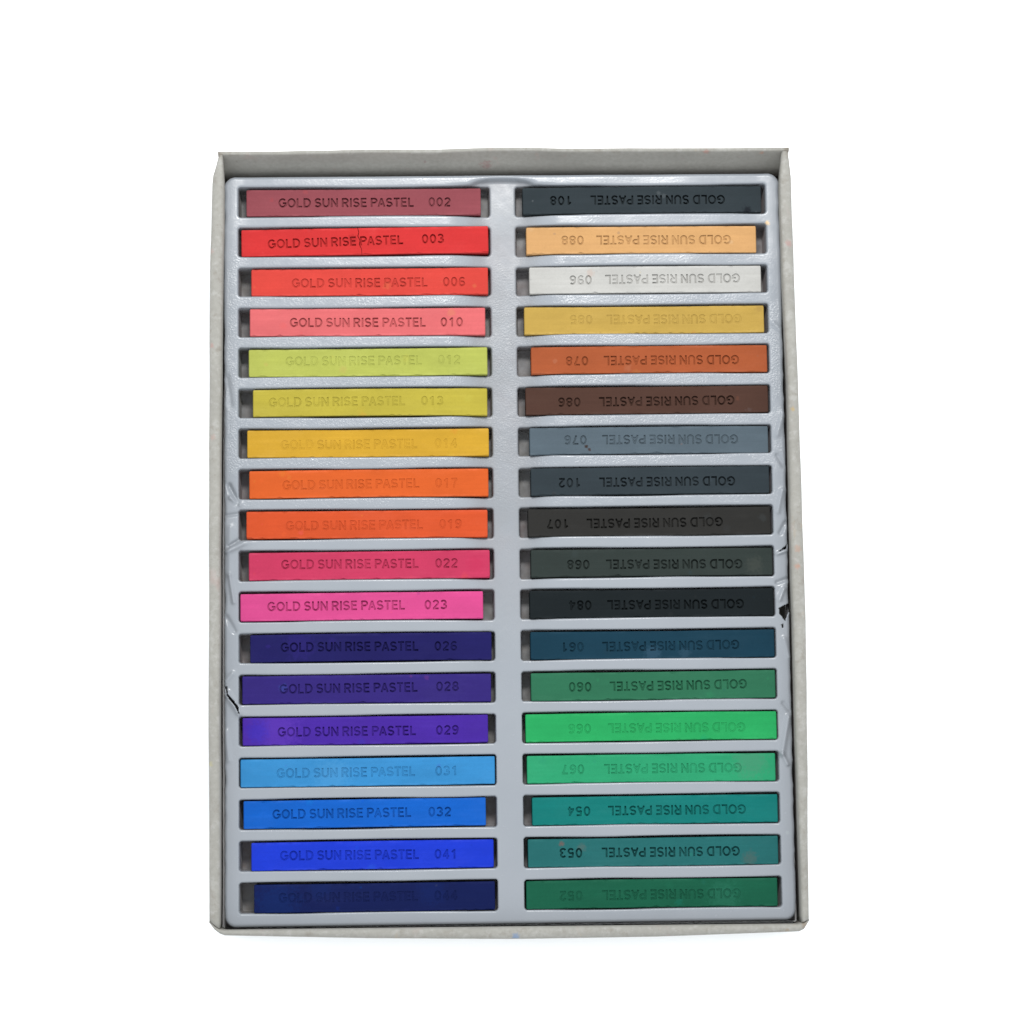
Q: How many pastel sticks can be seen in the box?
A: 36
